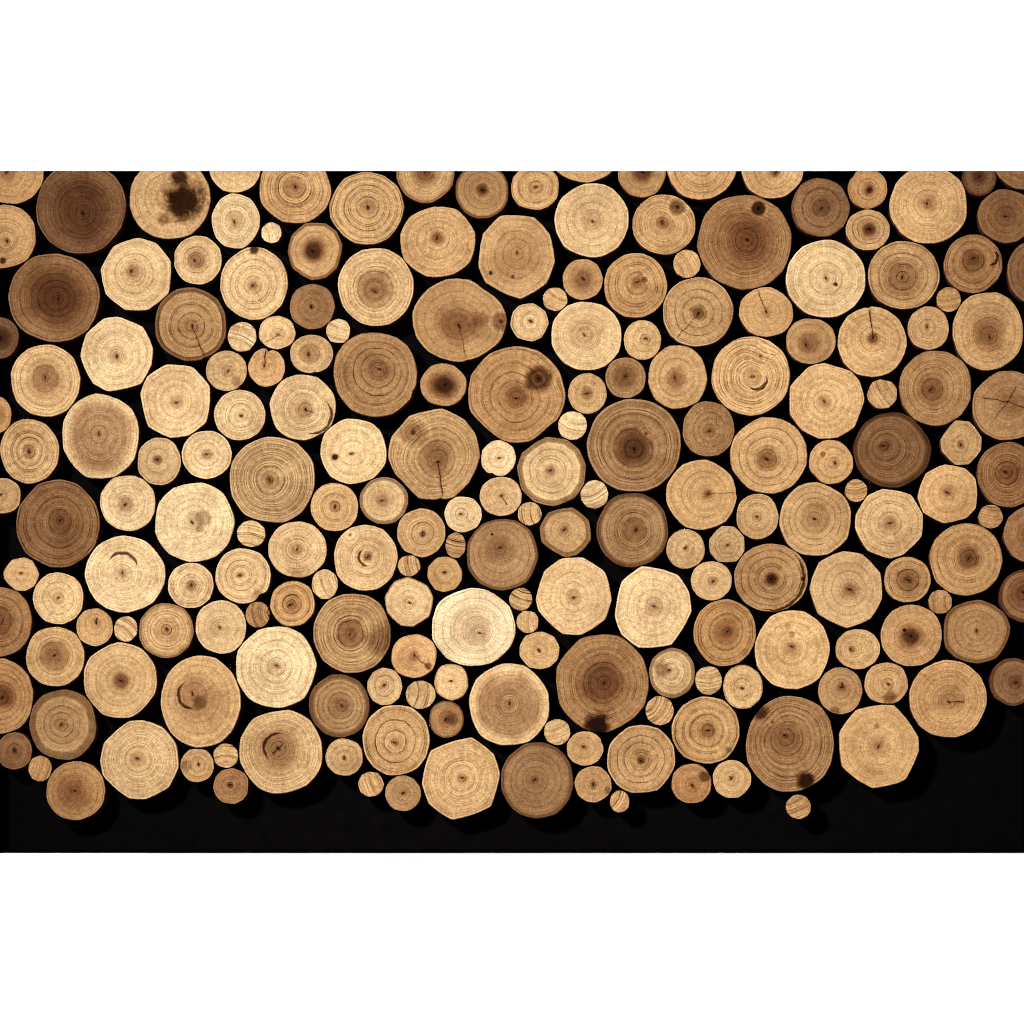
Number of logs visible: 176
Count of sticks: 30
